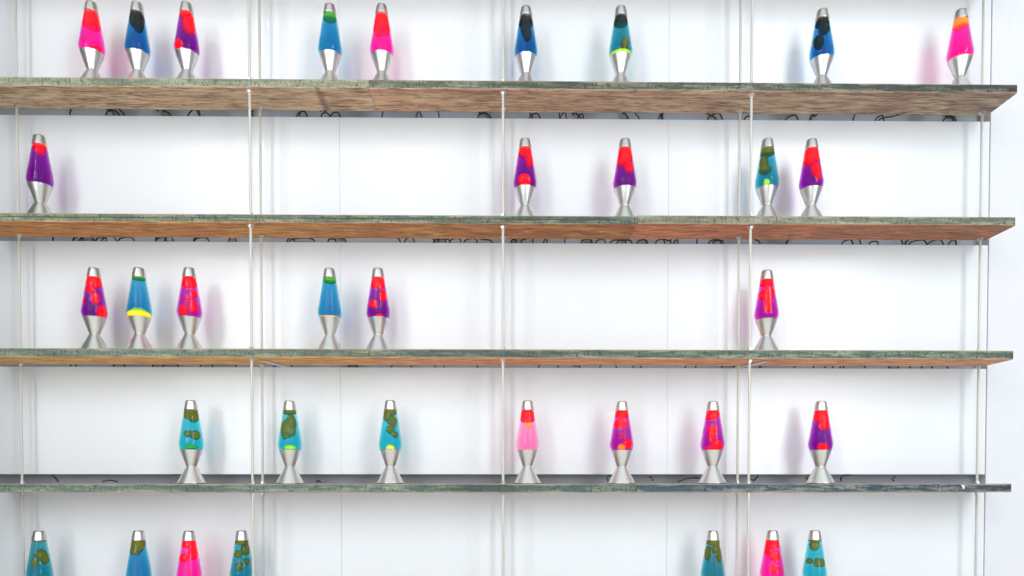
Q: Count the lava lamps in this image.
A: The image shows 34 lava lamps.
